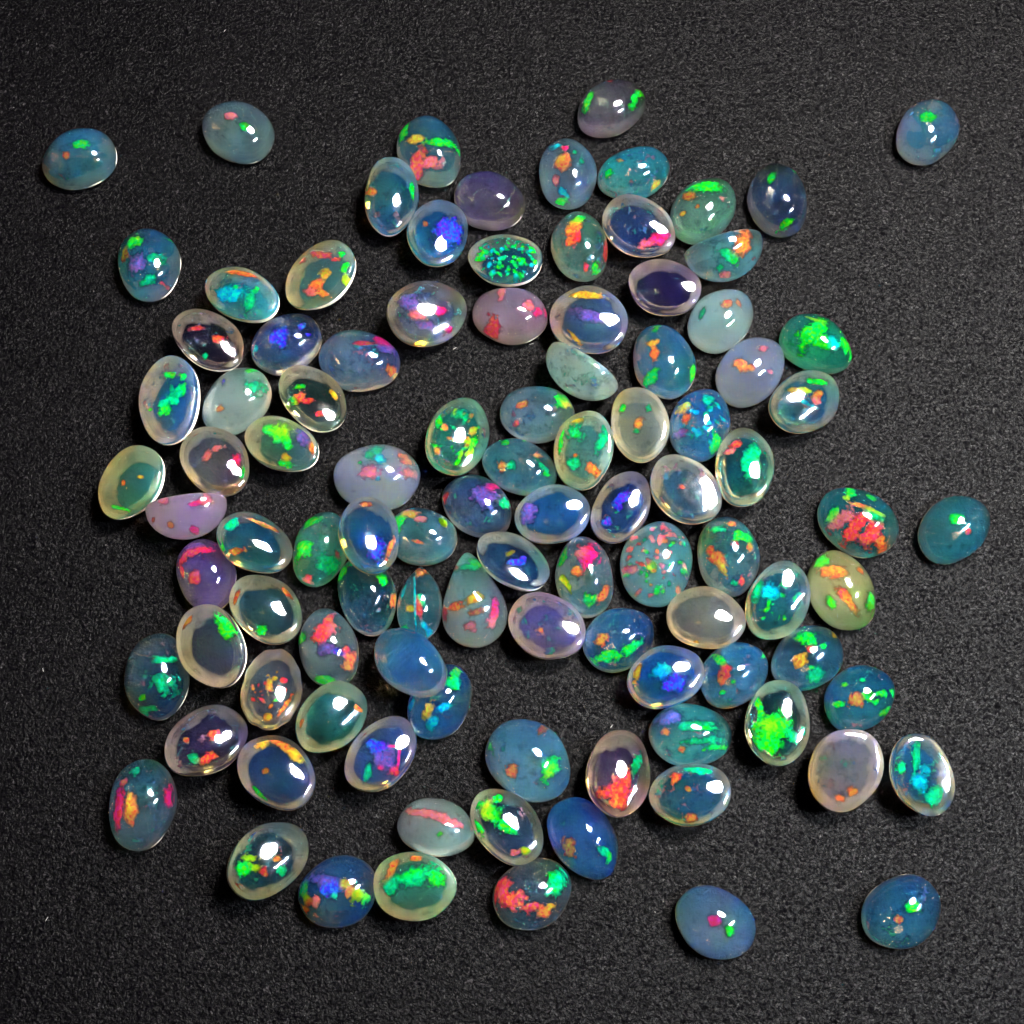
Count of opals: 102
